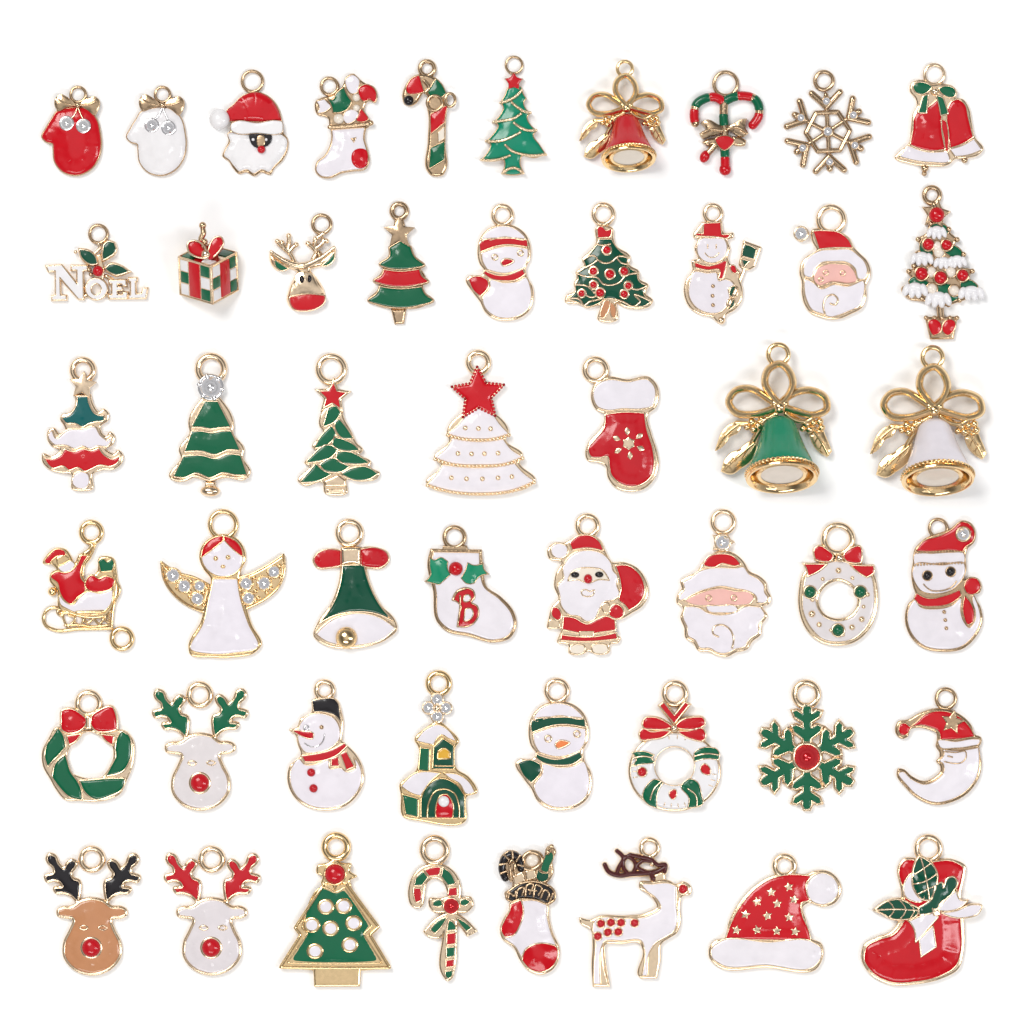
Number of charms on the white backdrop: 50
